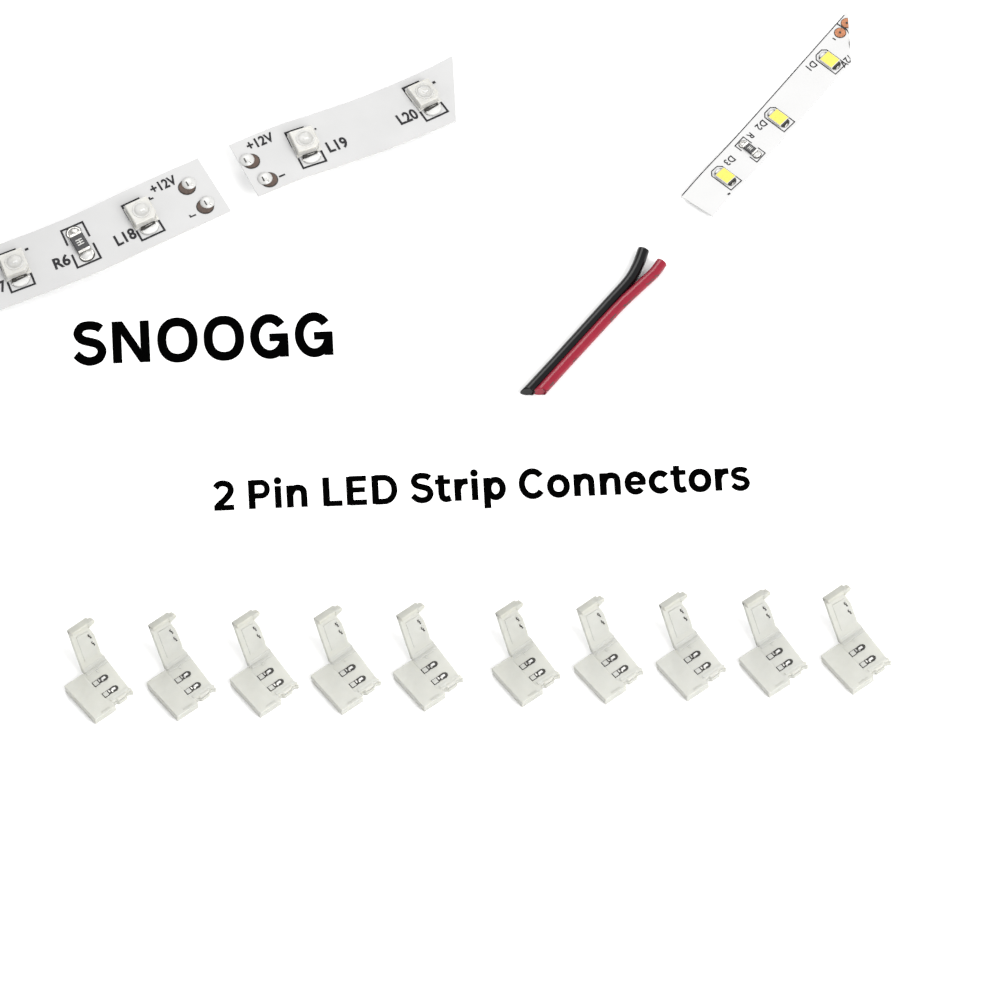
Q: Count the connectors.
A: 10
